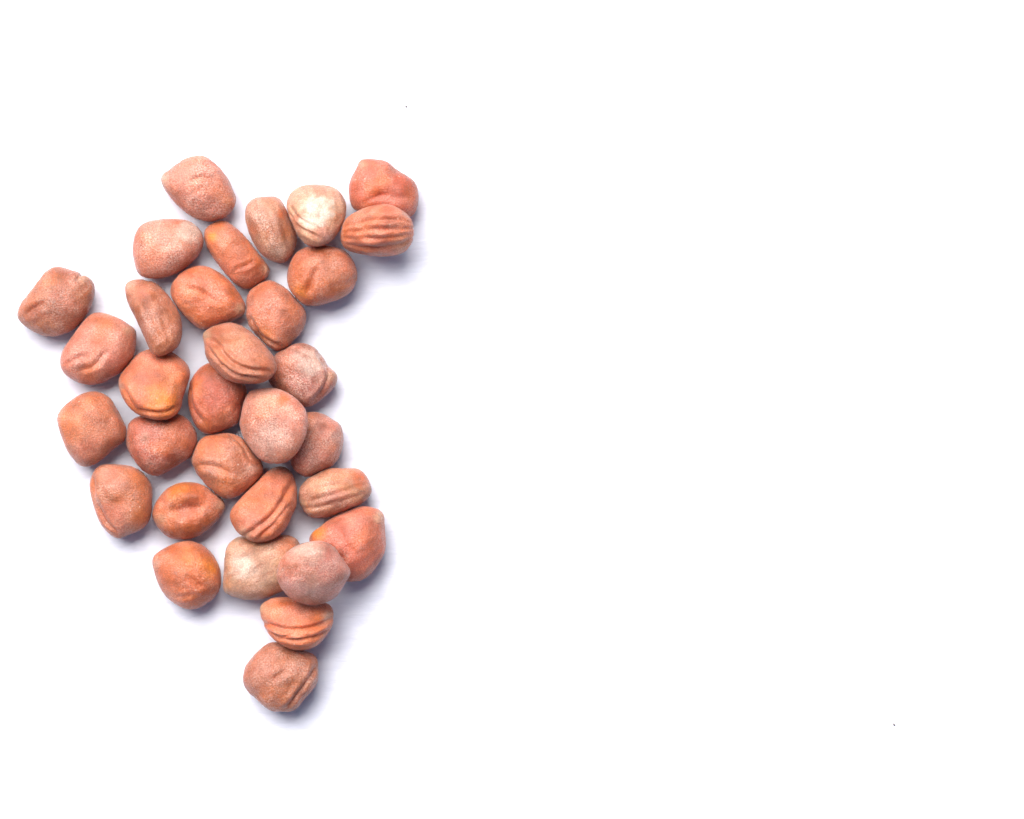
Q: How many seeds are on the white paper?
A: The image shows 32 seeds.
